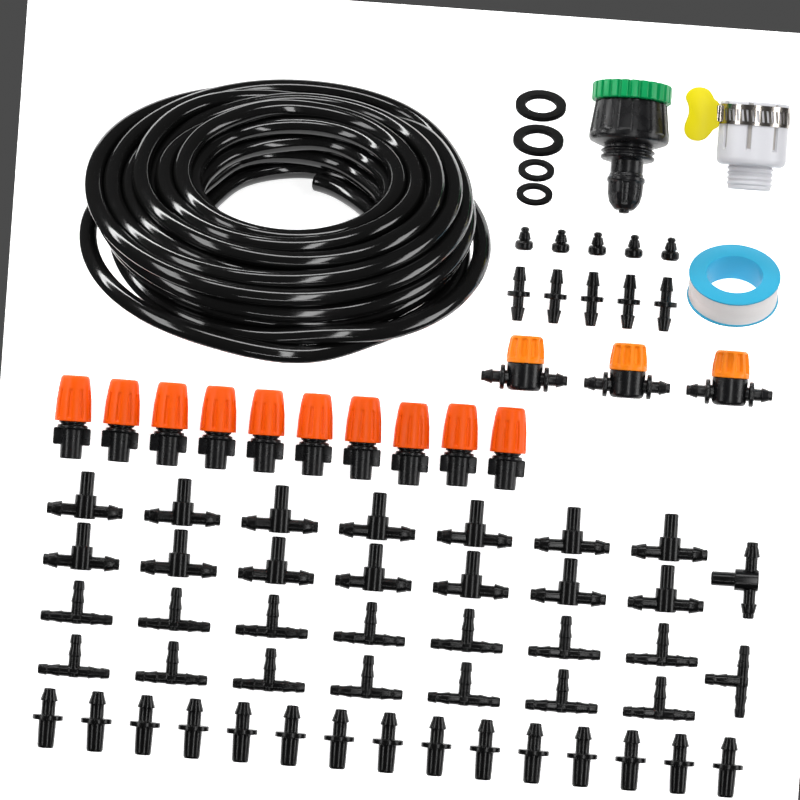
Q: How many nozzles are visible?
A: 10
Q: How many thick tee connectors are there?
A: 15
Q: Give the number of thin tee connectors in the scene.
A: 15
